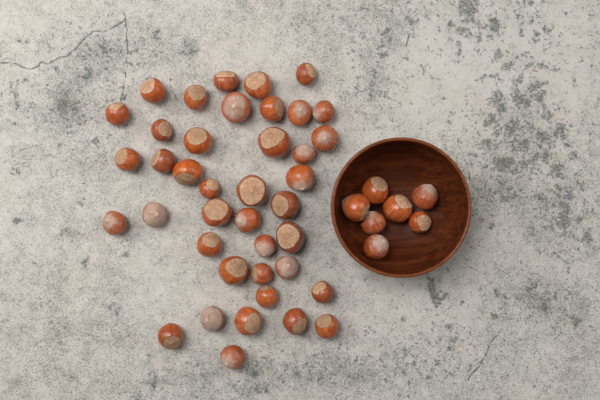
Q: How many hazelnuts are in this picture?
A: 47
